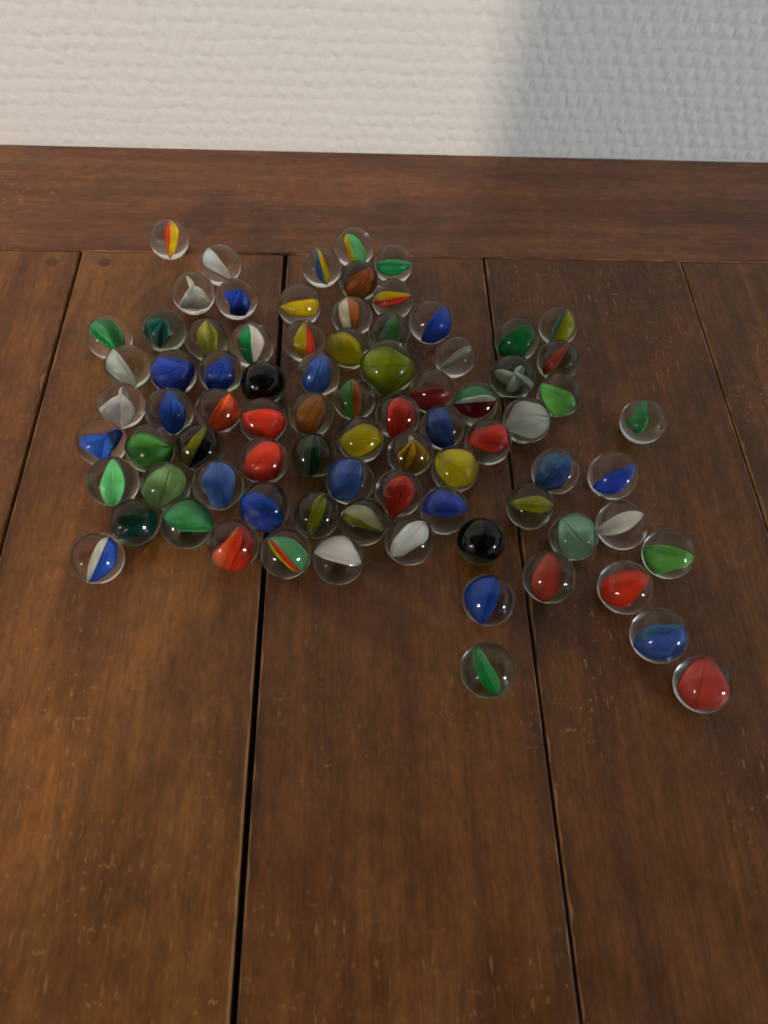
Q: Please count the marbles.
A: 81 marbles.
